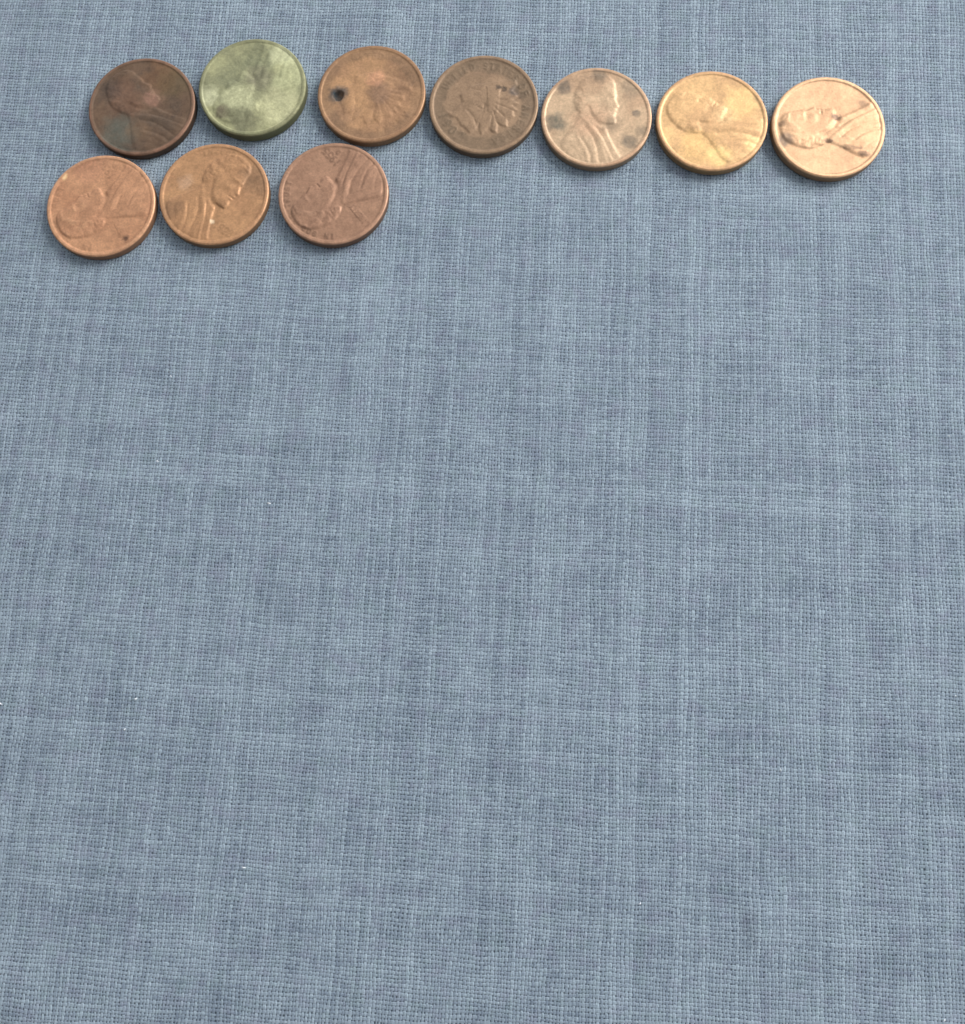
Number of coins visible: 10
